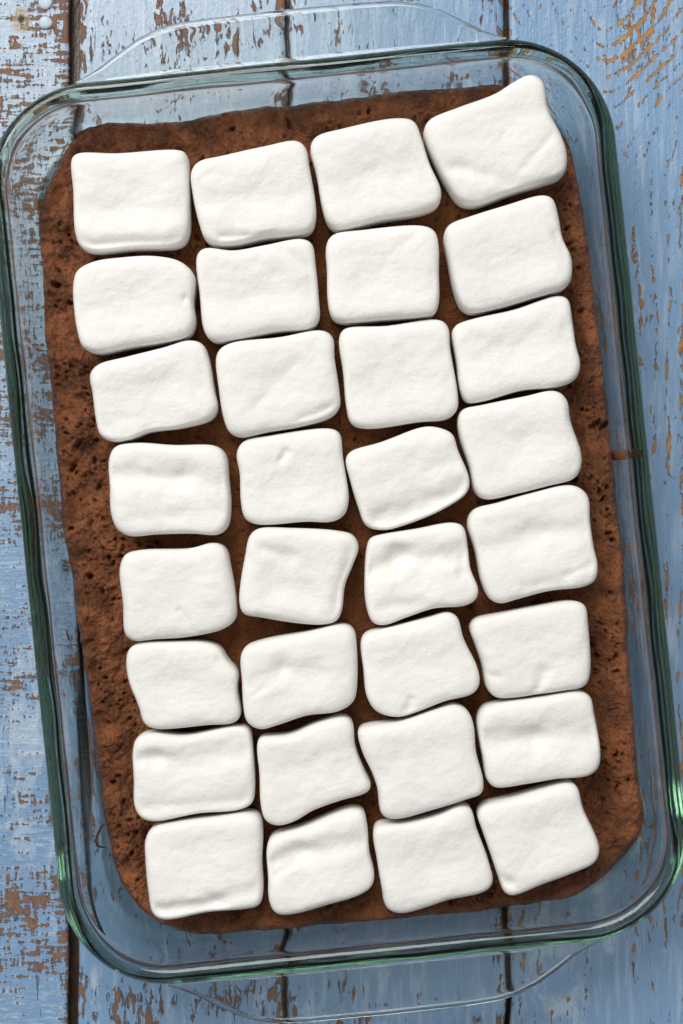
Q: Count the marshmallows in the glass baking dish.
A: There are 32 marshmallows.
